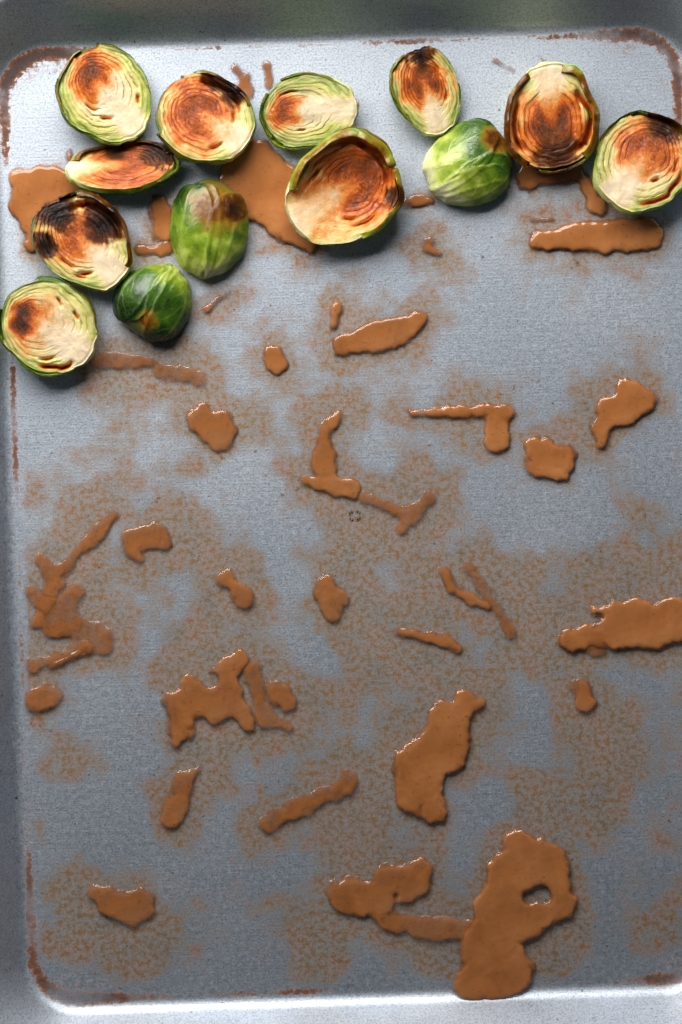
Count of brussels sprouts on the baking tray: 13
